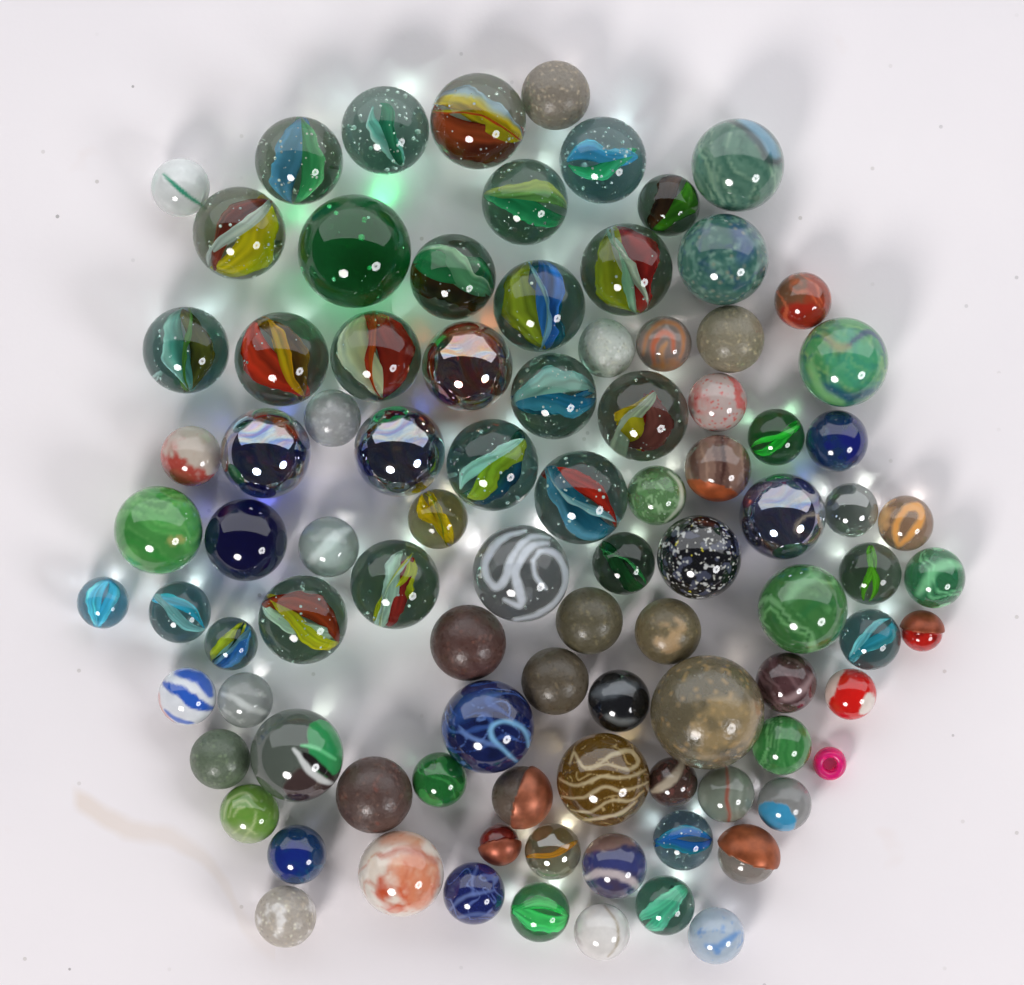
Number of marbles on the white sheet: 92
